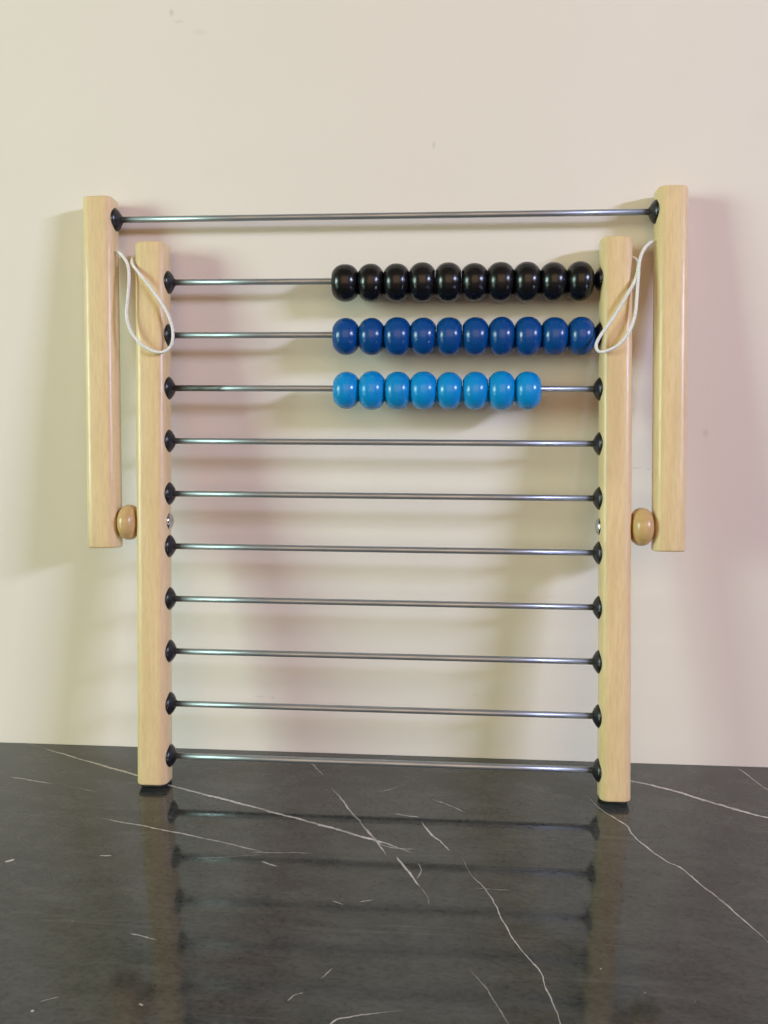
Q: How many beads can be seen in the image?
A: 28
